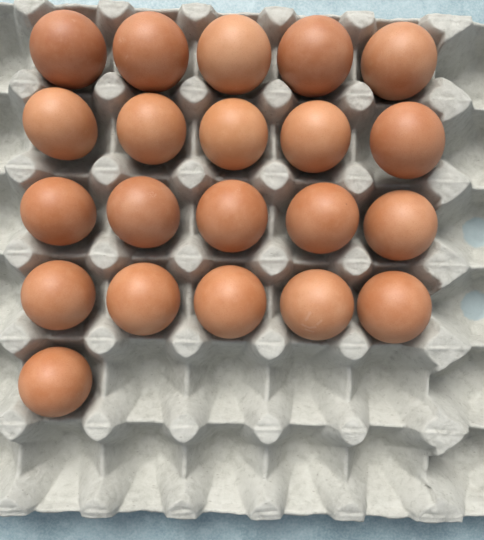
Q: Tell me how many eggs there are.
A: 21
